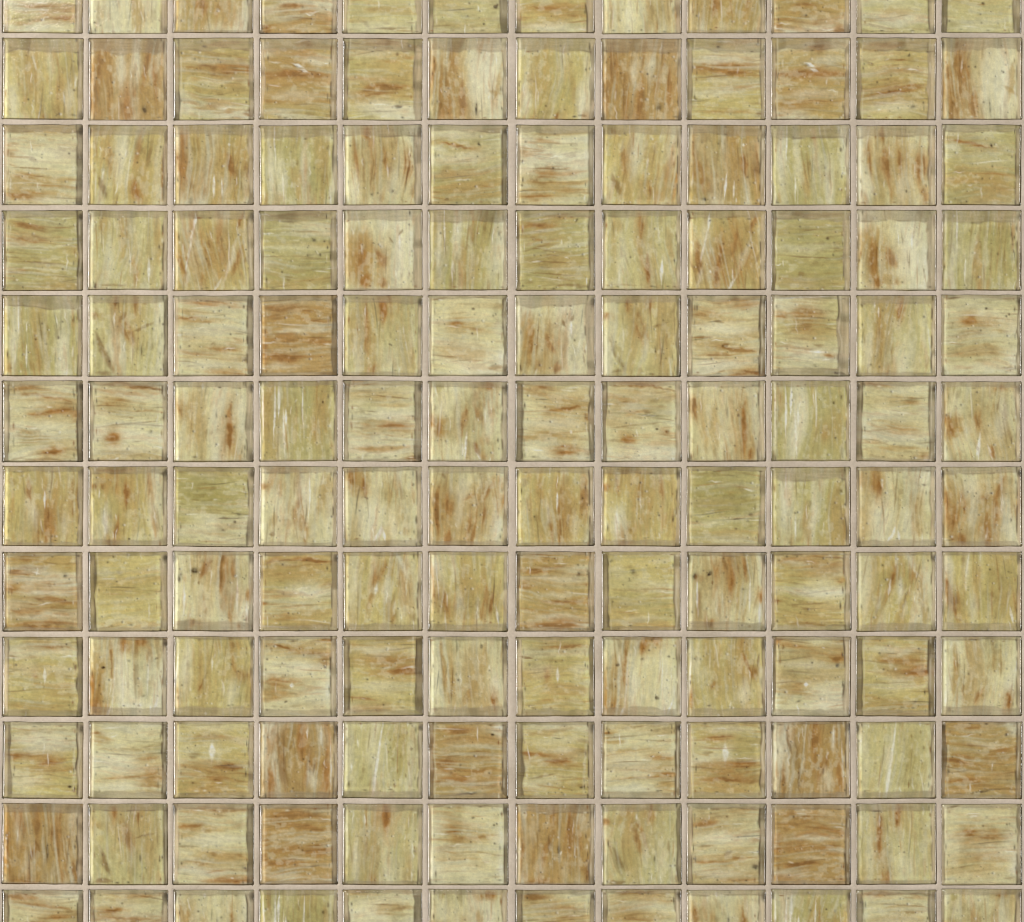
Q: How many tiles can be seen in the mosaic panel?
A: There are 144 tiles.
